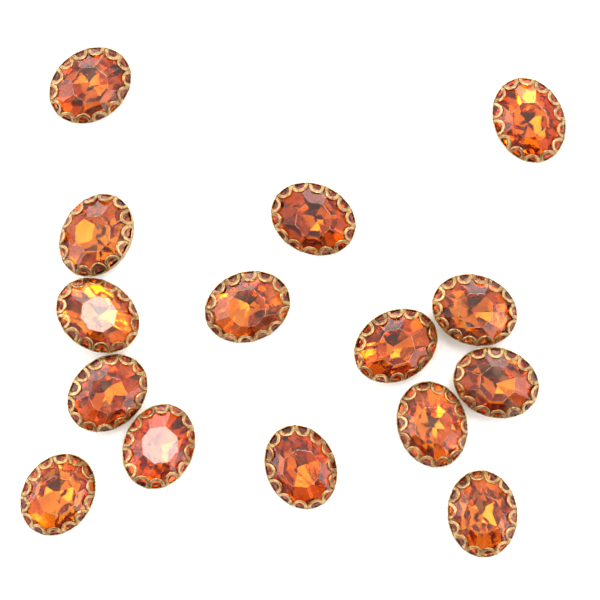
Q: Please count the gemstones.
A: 15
